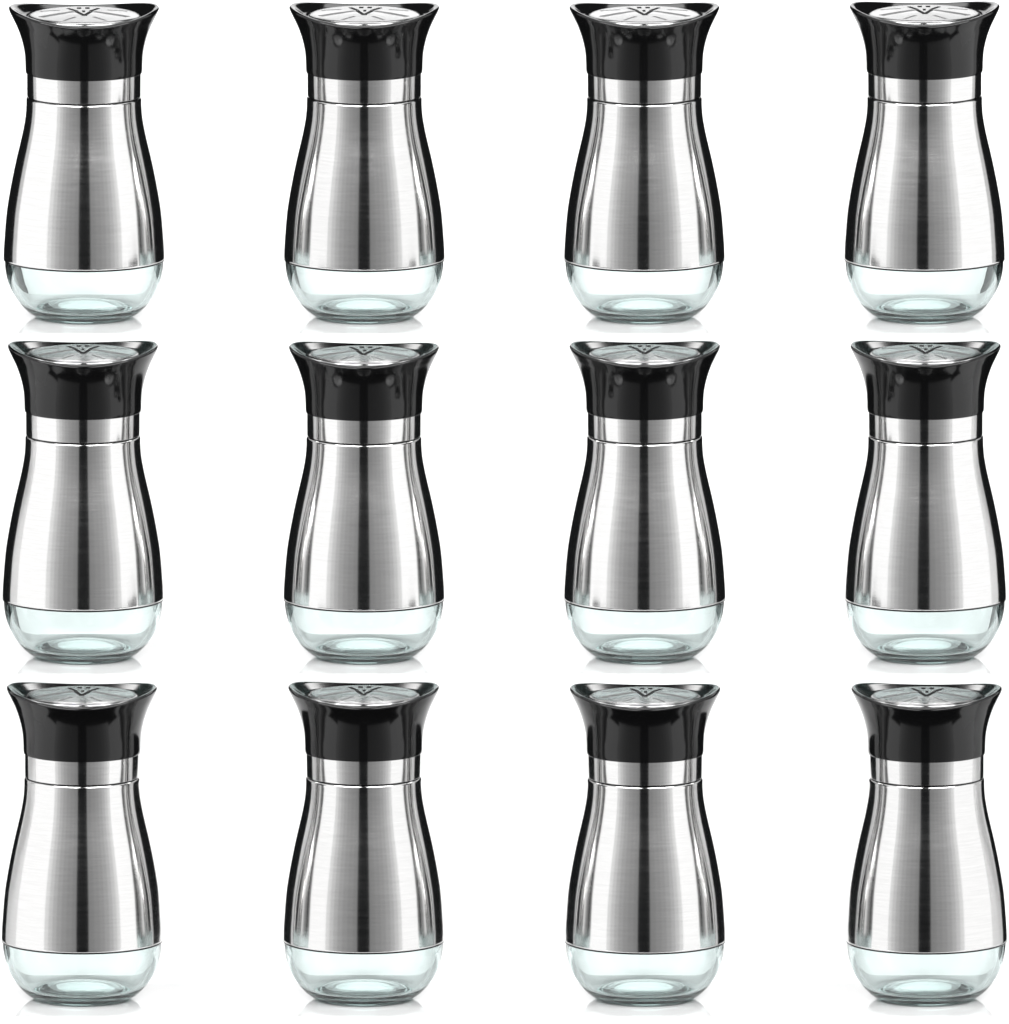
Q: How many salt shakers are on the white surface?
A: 12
